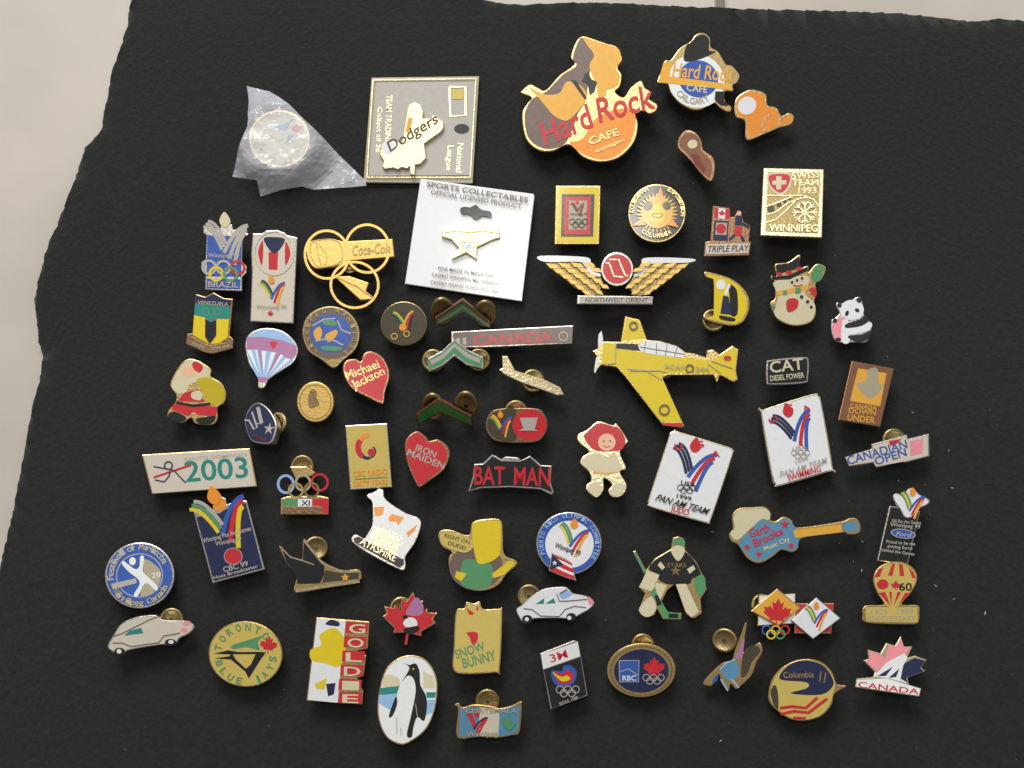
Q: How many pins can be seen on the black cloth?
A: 68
